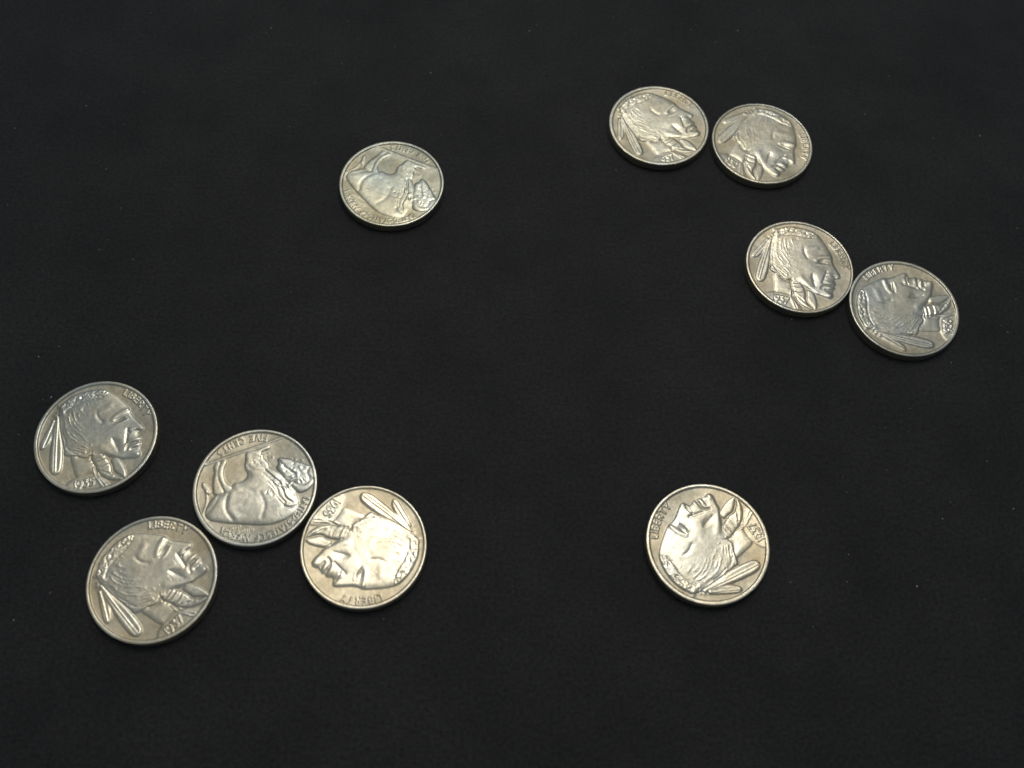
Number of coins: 10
